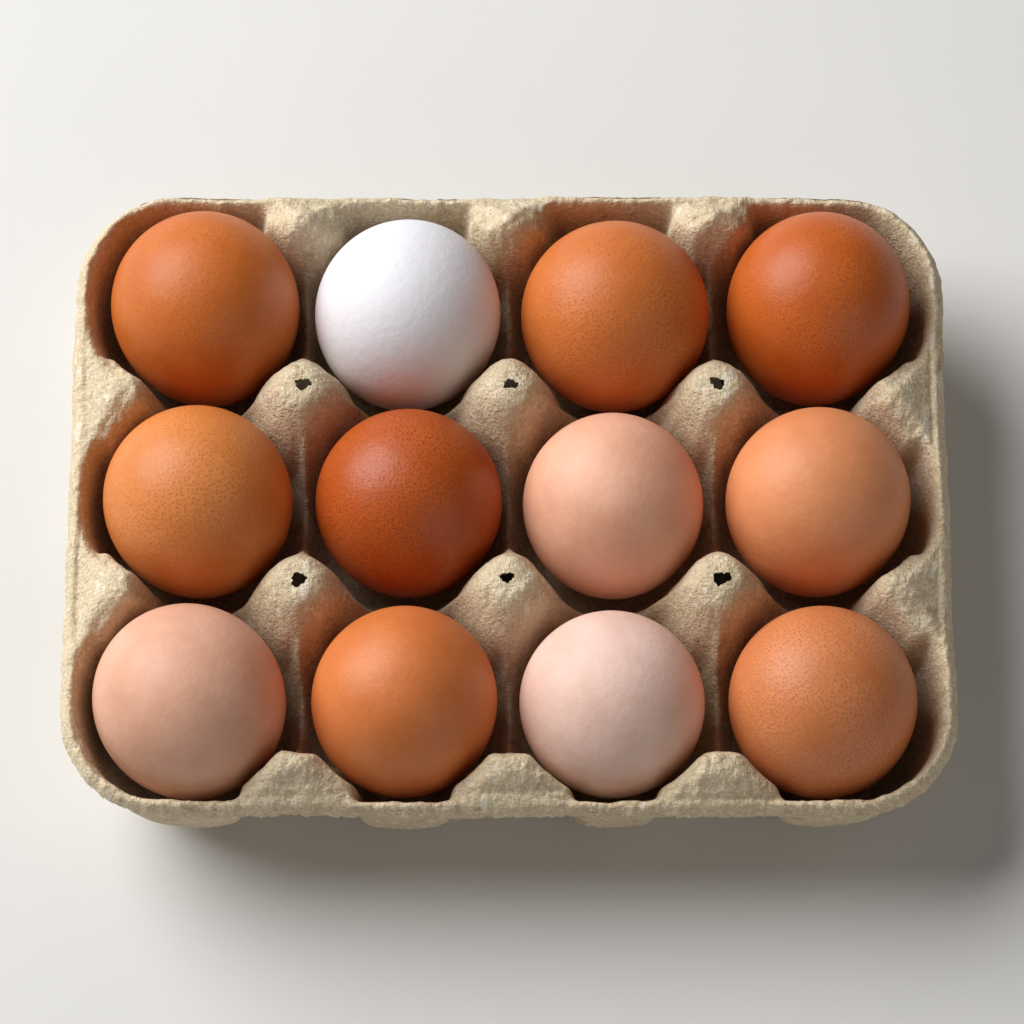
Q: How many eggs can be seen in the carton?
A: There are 12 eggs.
